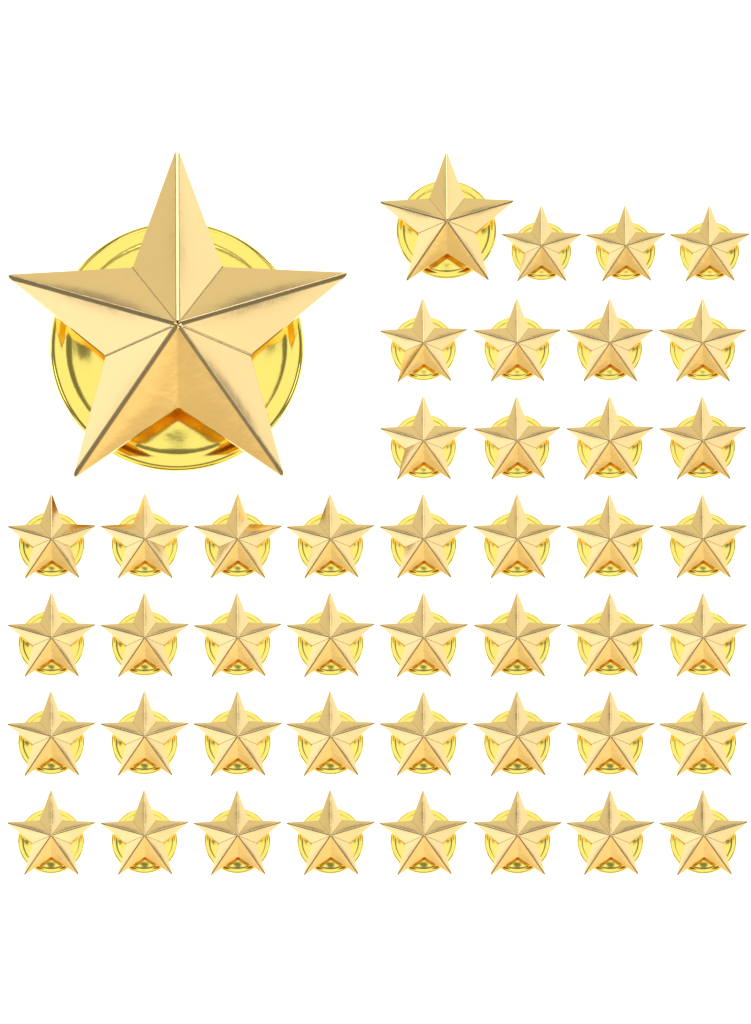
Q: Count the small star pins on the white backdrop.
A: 43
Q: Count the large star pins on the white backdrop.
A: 1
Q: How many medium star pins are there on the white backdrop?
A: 1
